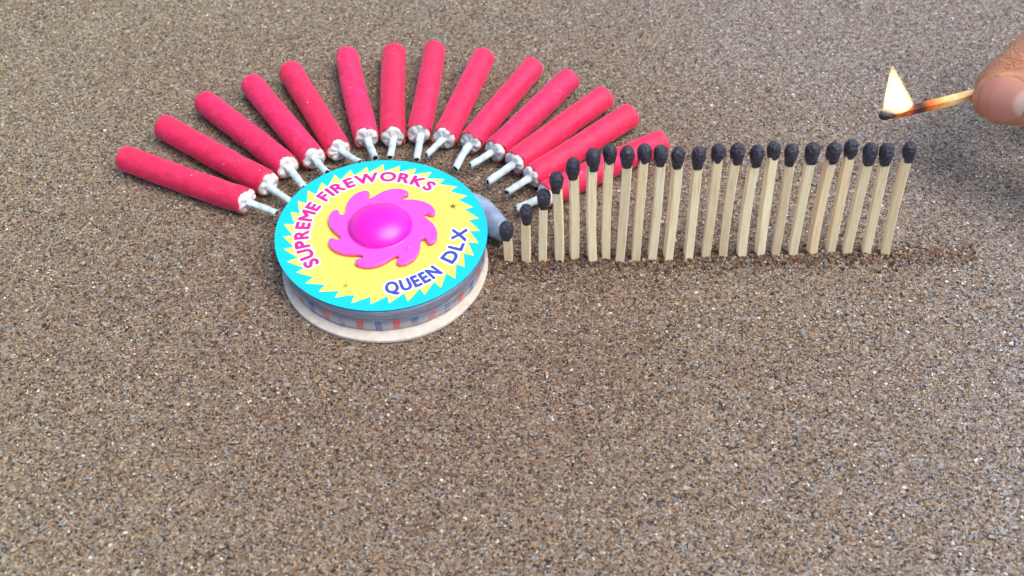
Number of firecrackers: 14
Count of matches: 24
